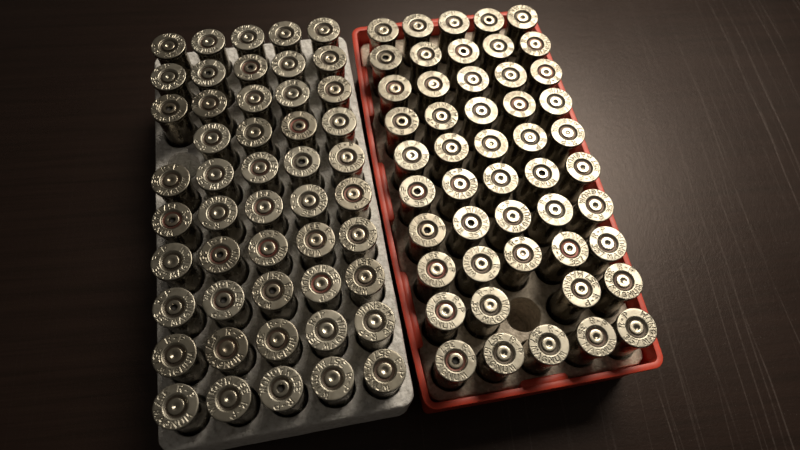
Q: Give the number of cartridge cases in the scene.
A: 98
